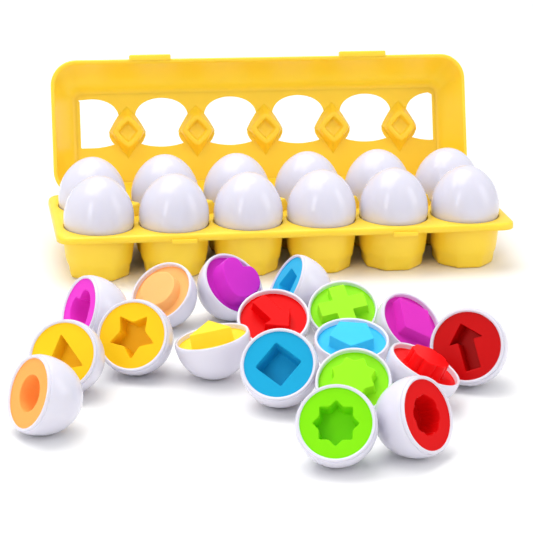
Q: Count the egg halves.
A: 18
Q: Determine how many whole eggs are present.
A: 12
